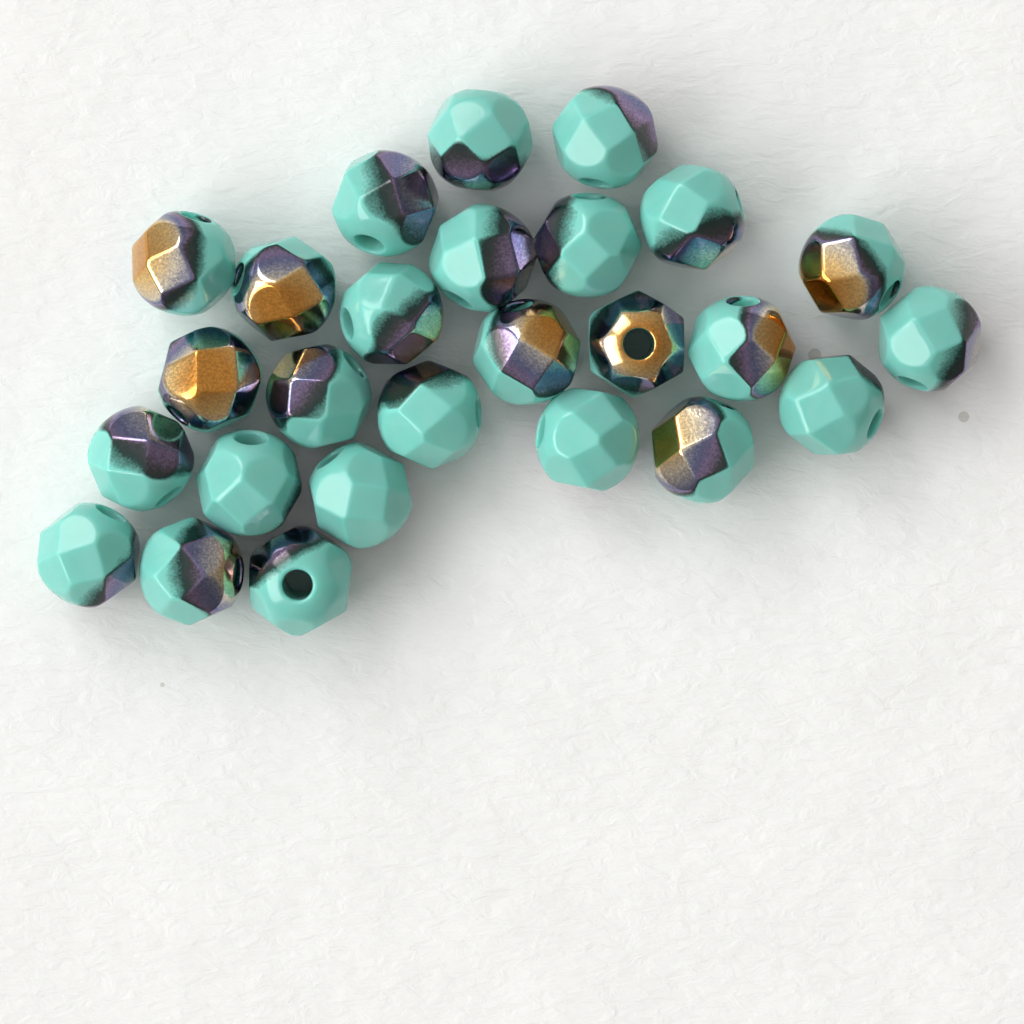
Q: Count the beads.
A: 26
